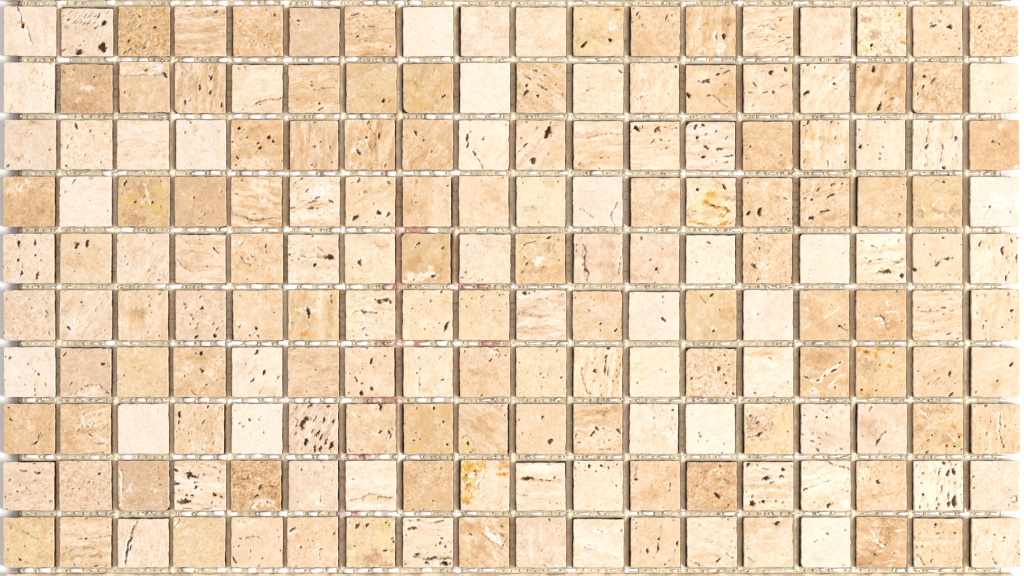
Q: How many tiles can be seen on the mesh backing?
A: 180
